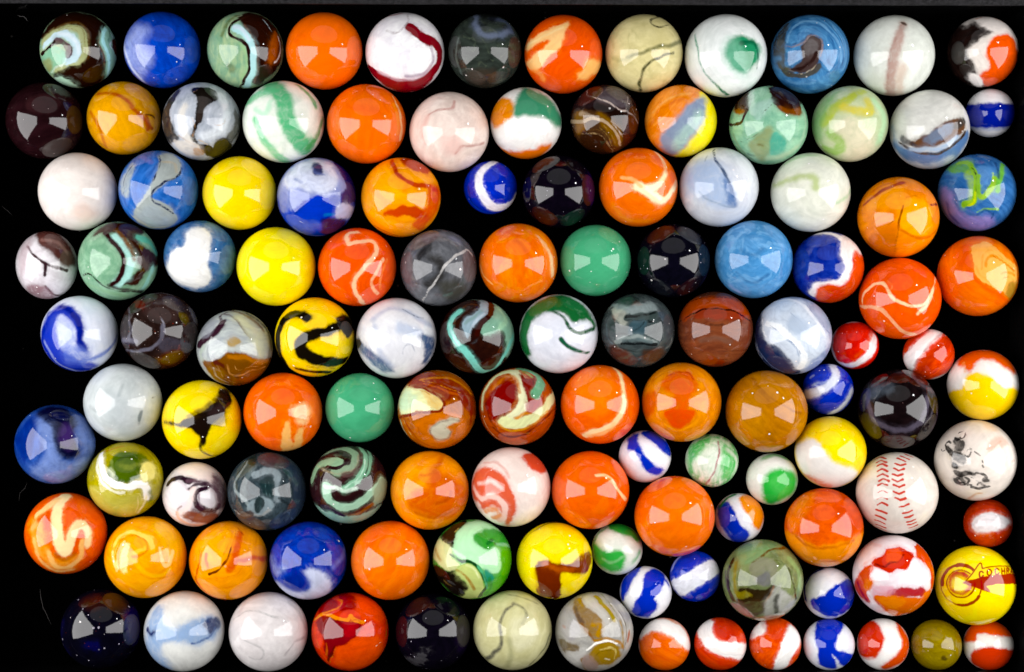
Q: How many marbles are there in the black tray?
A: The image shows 120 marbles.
